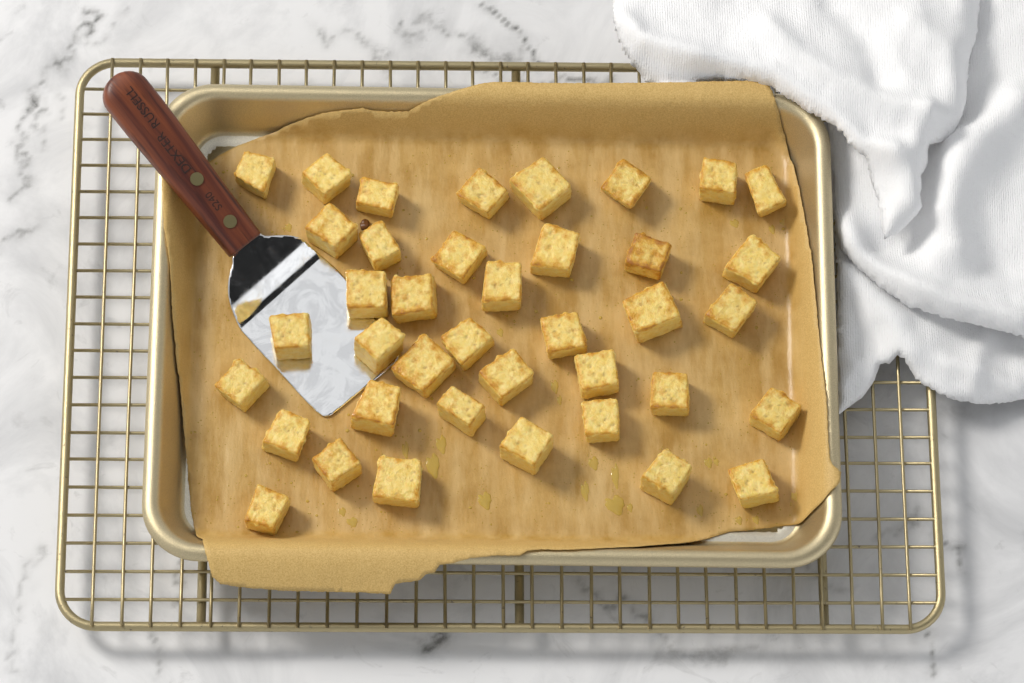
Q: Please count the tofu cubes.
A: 39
